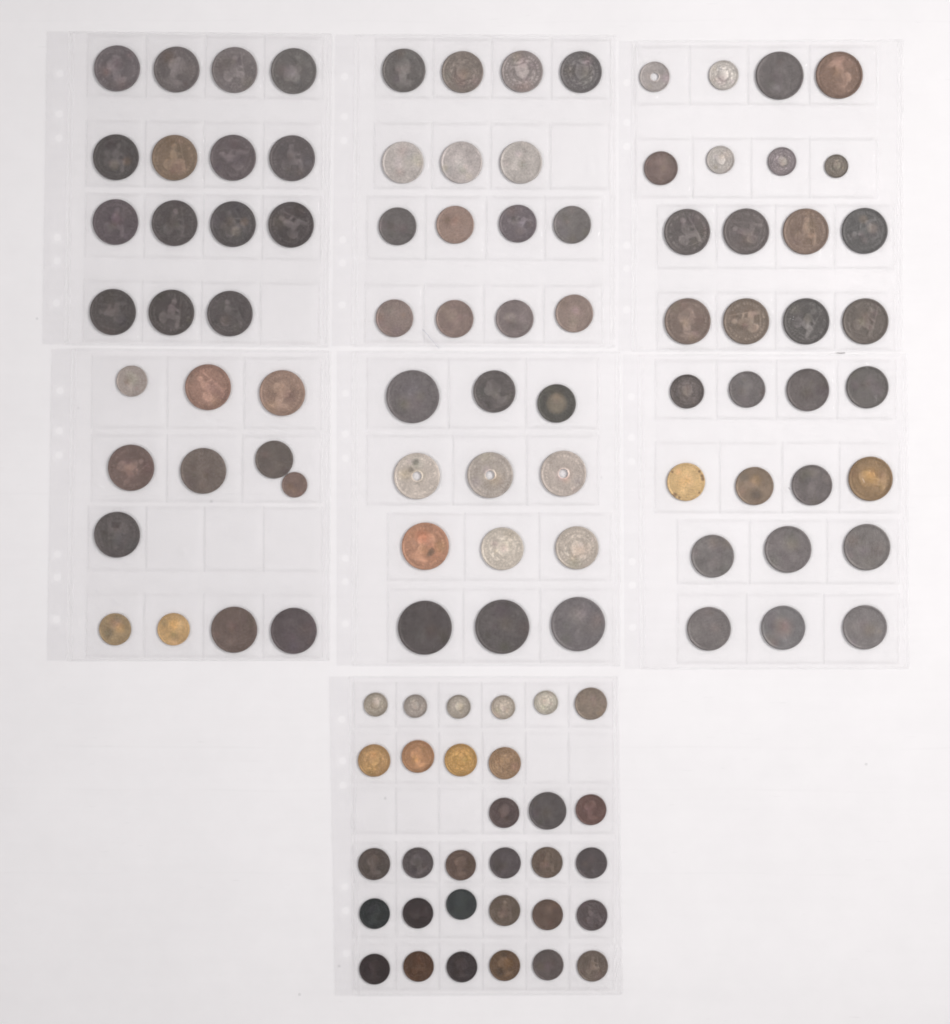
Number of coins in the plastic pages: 115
